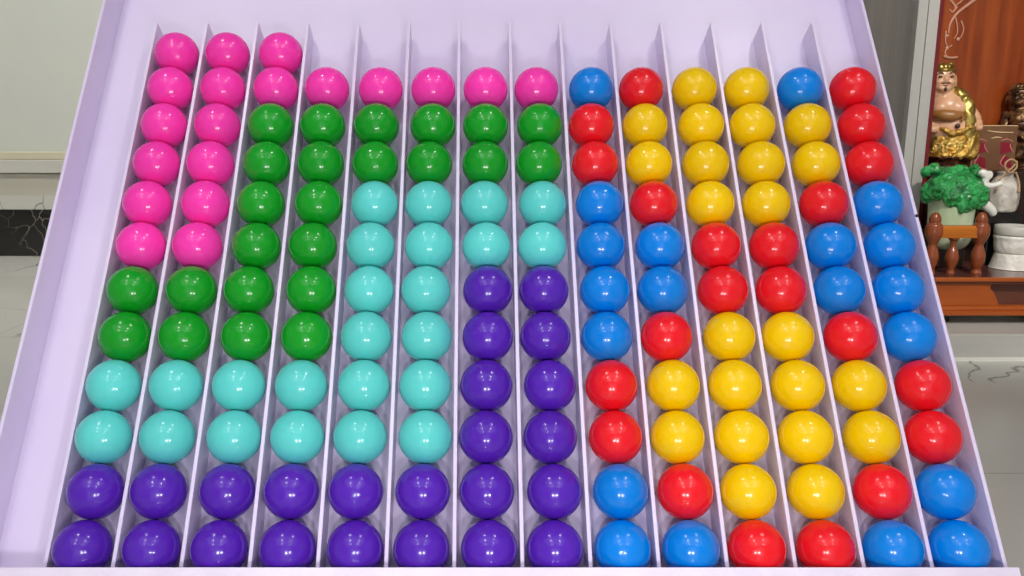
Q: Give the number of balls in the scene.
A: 157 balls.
